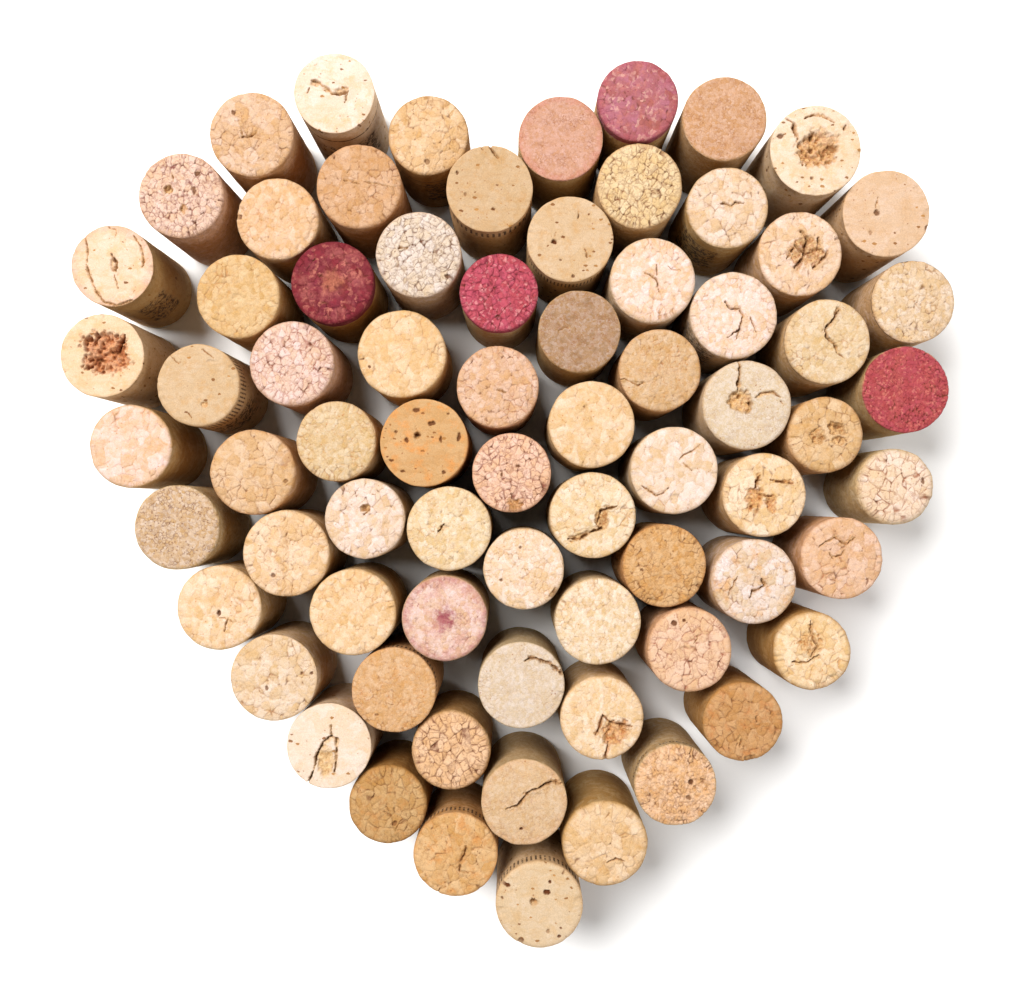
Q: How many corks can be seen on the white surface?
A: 72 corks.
